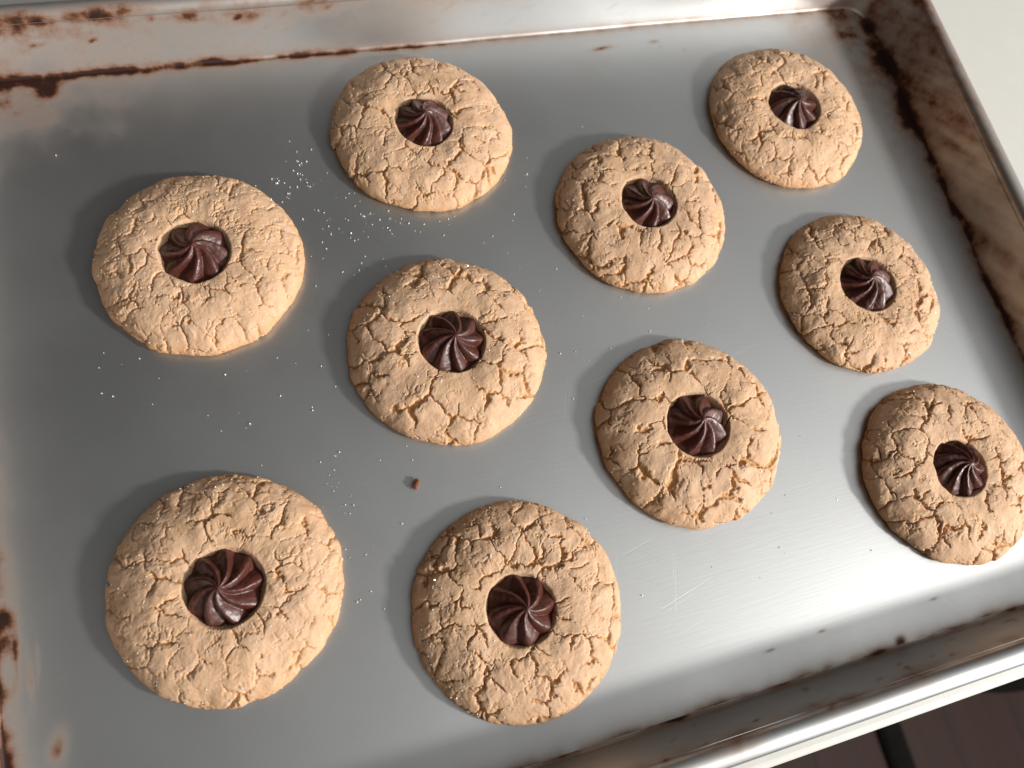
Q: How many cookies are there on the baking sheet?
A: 10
